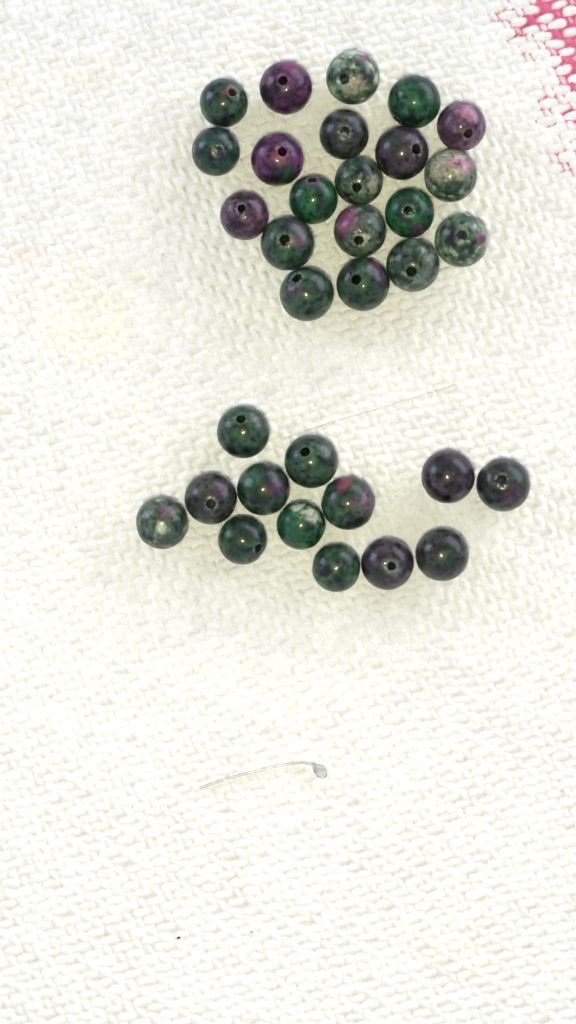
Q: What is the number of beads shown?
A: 33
